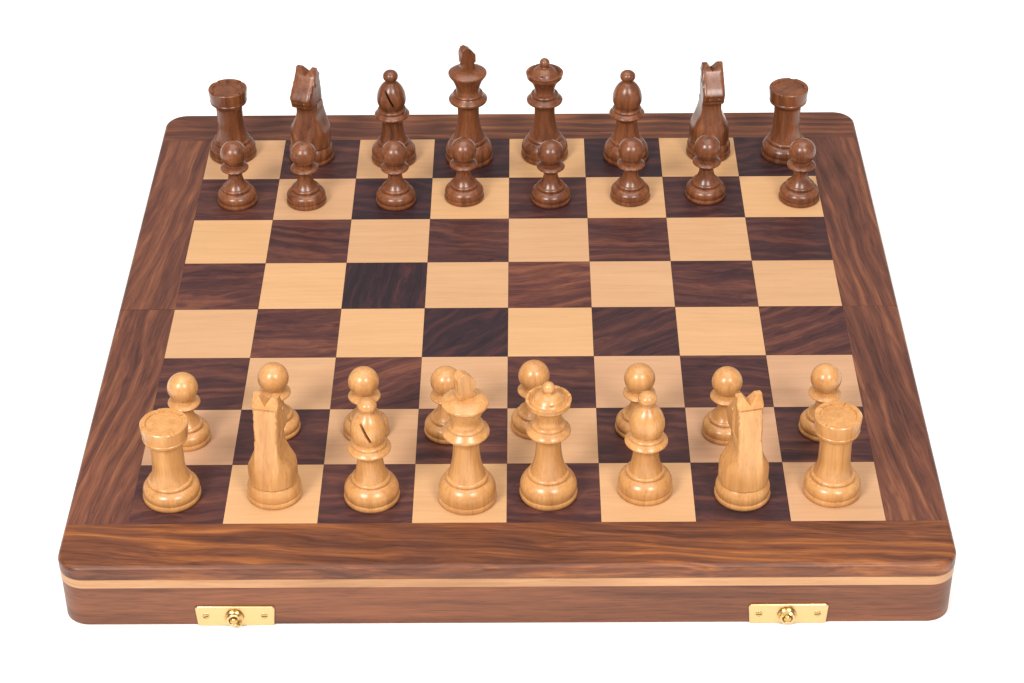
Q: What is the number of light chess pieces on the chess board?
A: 16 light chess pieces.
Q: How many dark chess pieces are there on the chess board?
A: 16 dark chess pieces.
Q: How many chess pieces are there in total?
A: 32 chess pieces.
